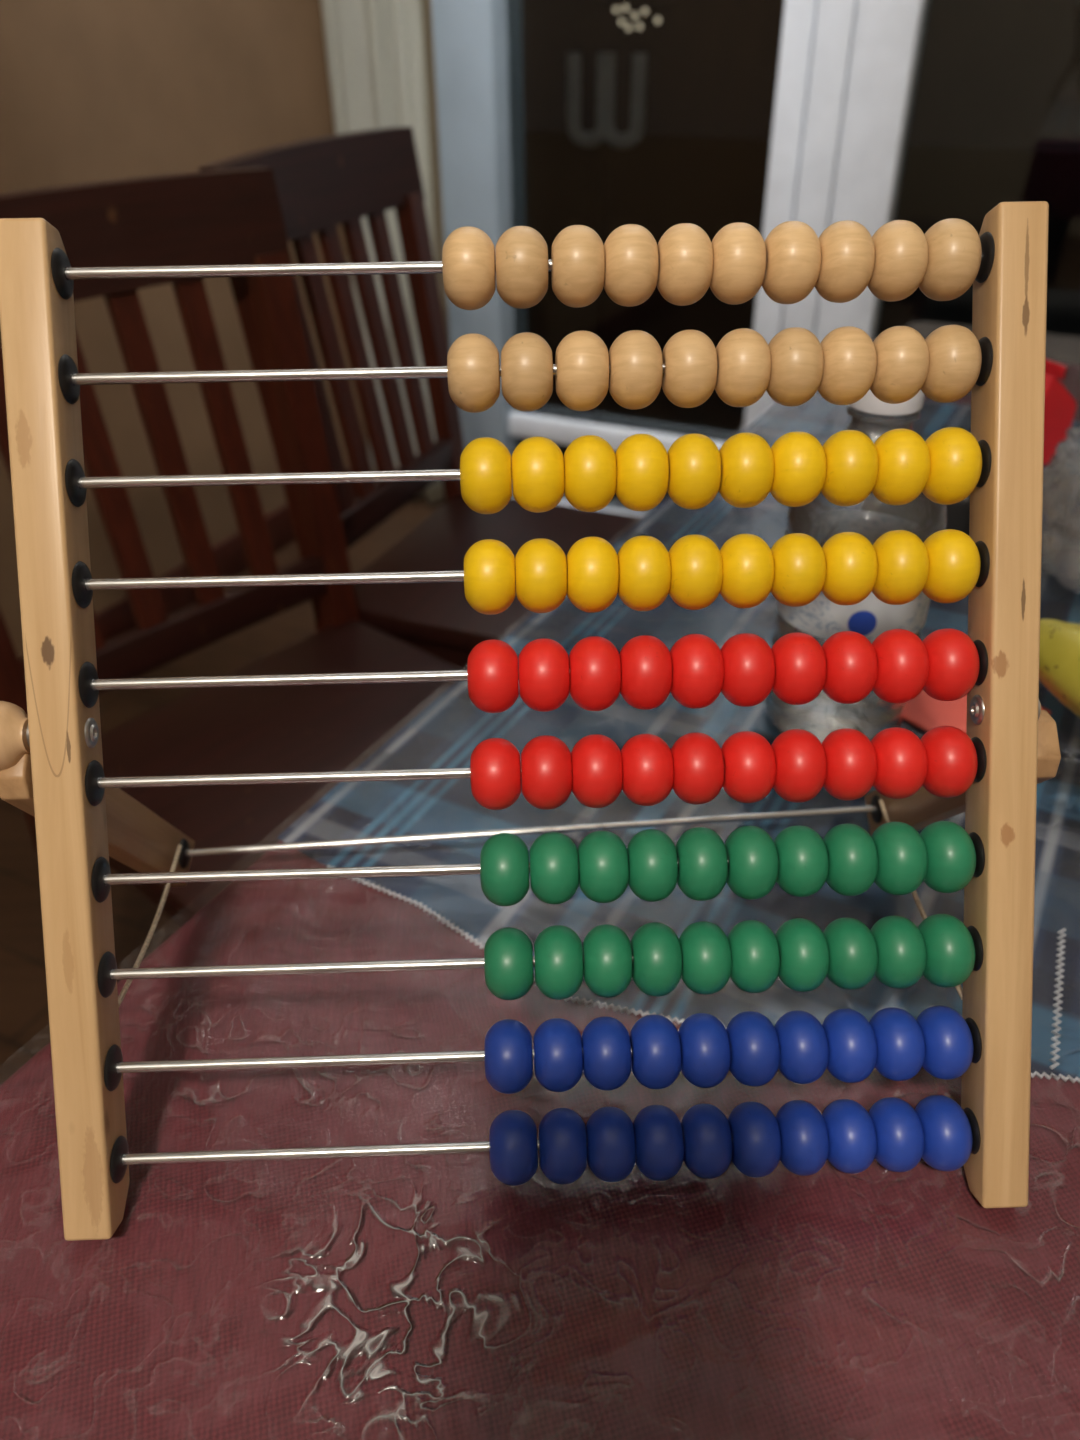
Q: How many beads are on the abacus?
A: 100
